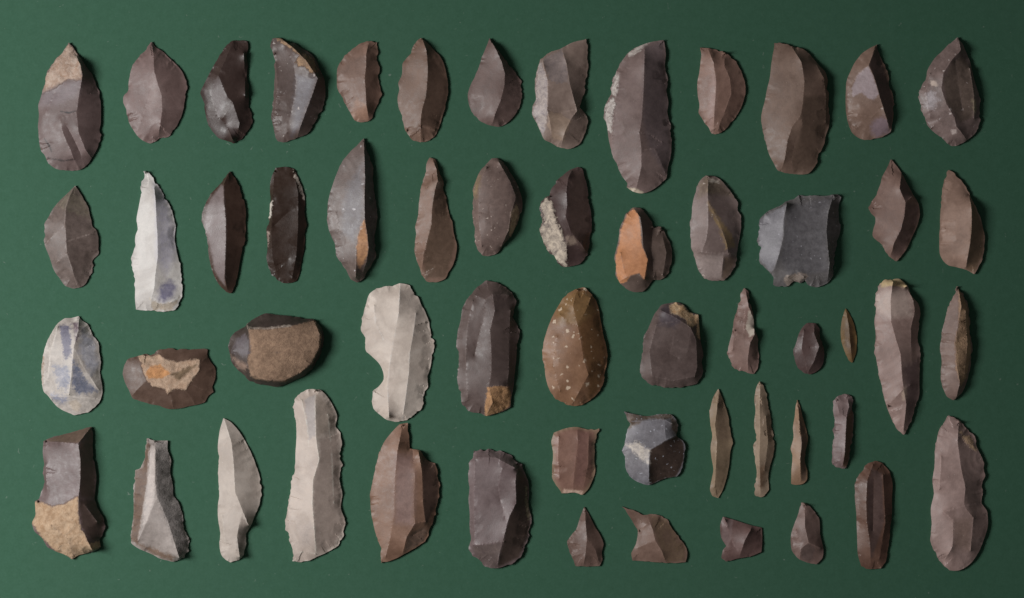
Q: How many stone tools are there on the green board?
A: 56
